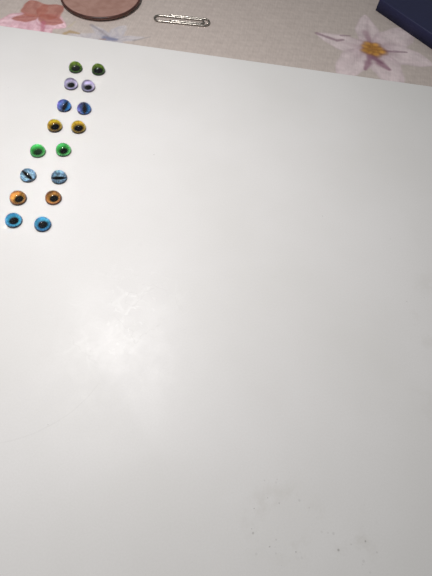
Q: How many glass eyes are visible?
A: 16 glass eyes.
